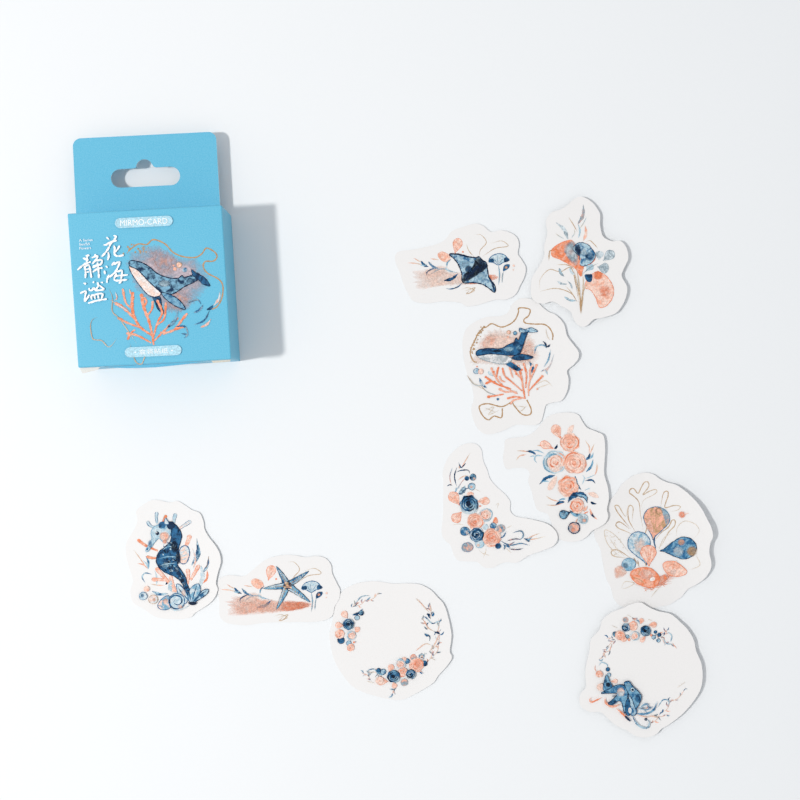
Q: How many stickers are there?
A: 10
